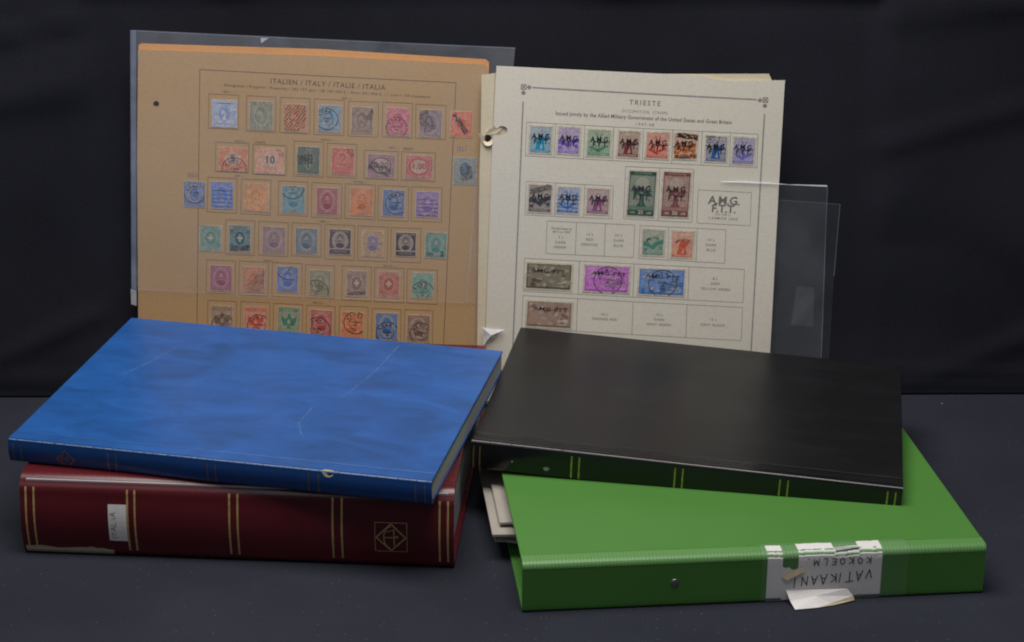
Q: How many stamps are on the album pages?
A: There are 64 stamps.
